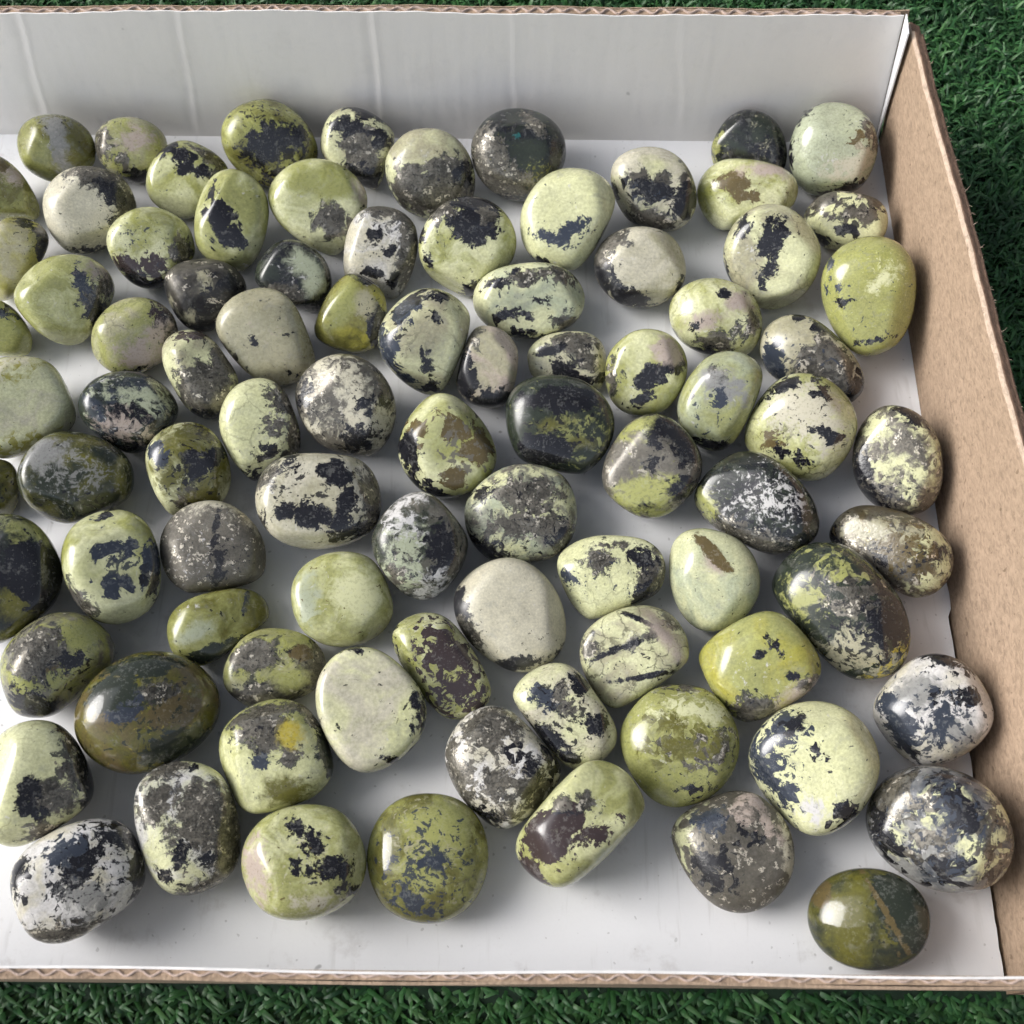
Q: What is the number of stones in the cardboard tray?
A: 88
